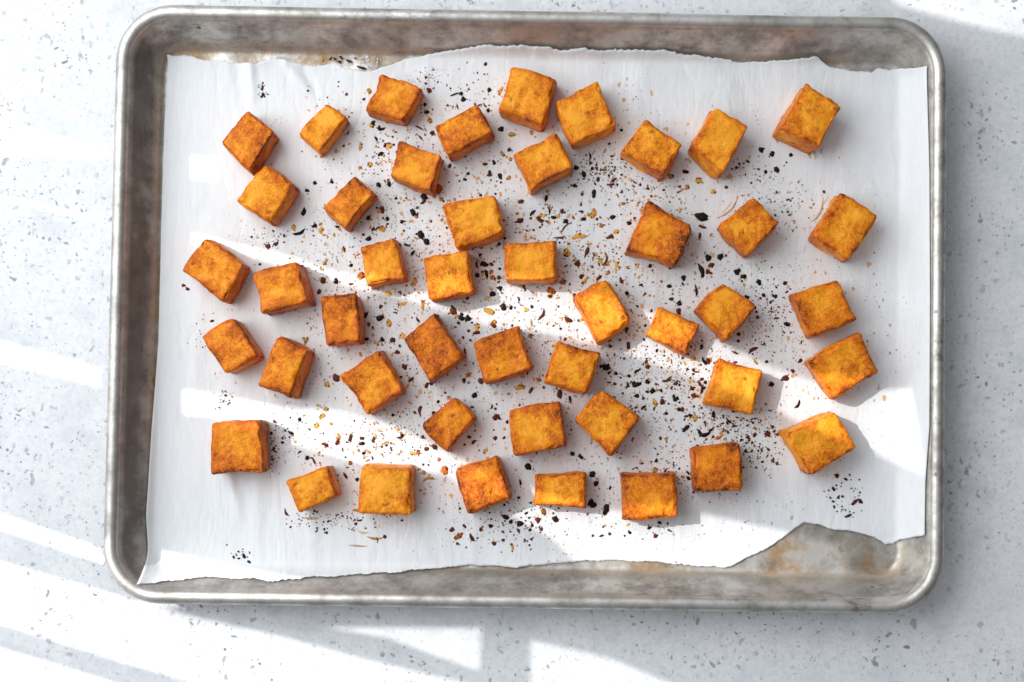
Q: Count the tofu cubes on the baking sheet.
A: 46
